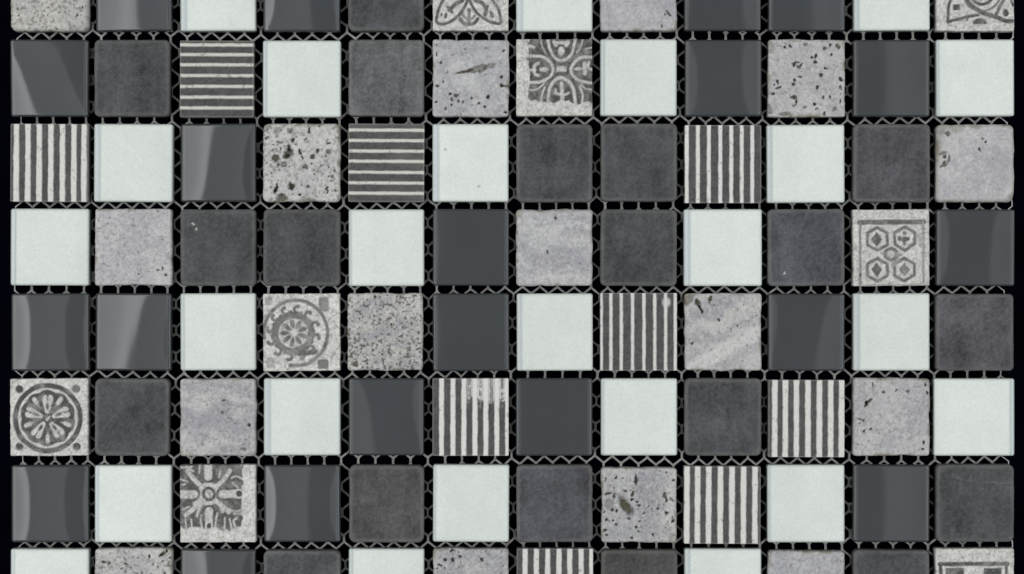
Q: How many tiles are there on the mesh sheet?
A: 96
